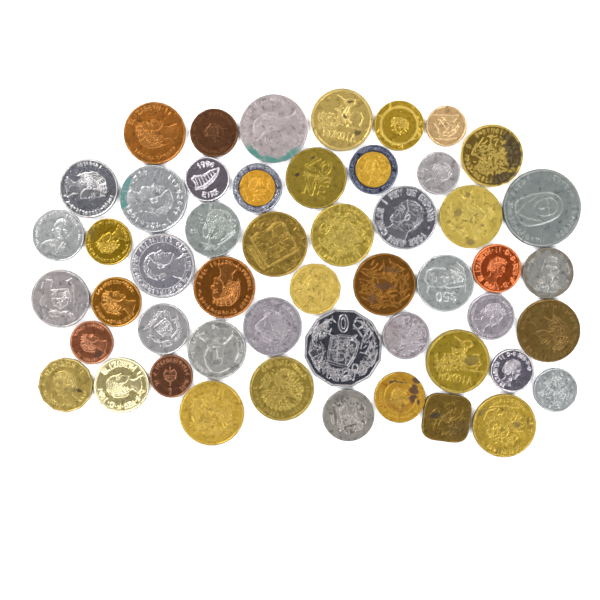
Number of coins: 51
